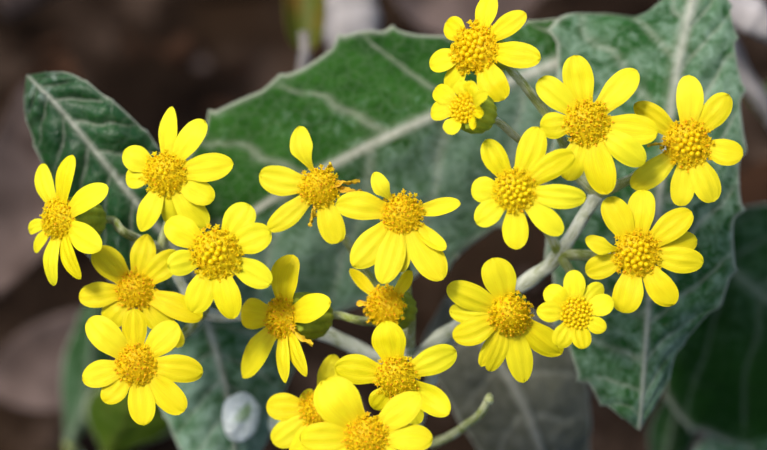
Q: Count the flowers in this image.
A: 20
